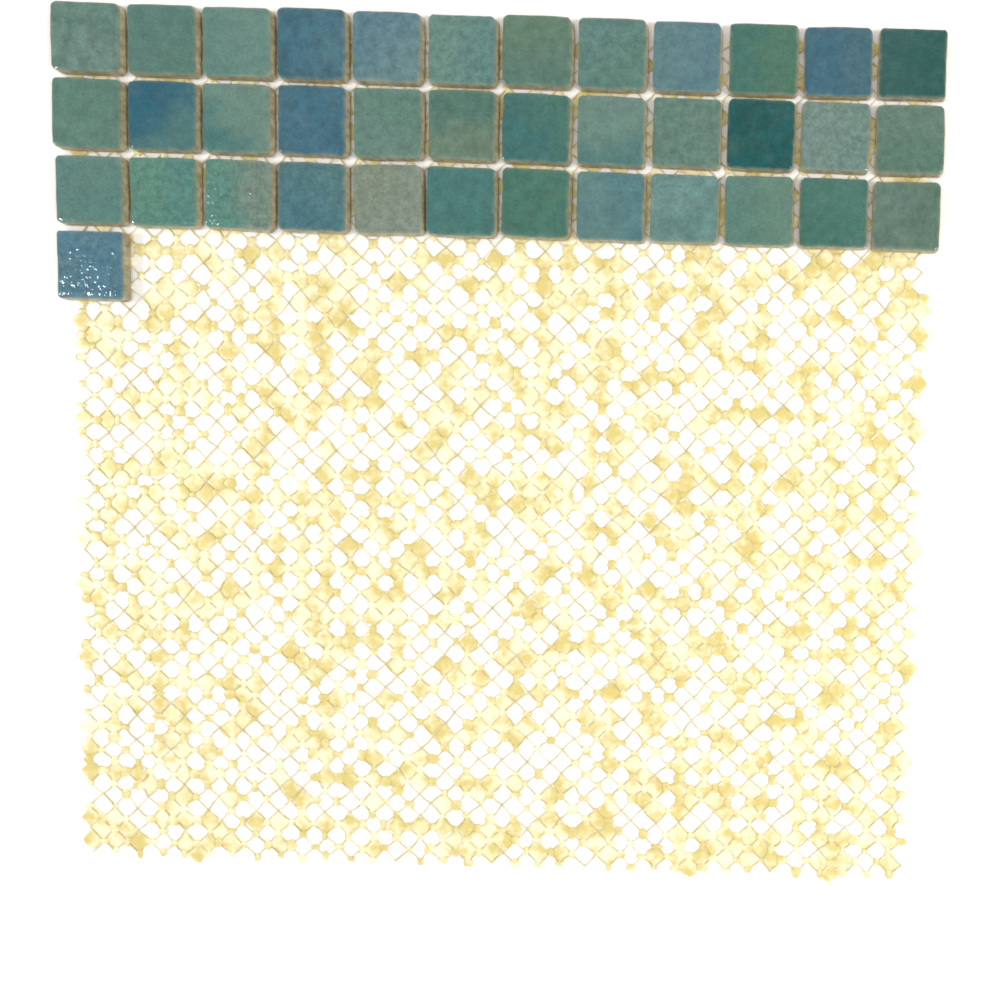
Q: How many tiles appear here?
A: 37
